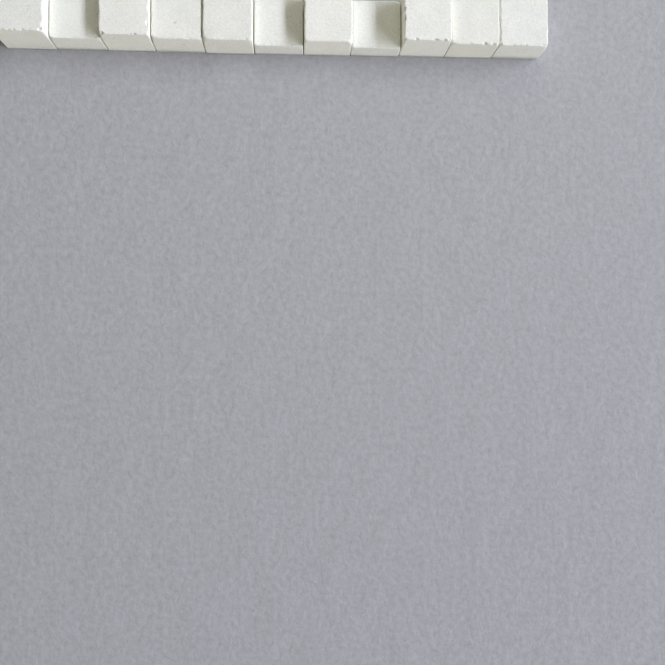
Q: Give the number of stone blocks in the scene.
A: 11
